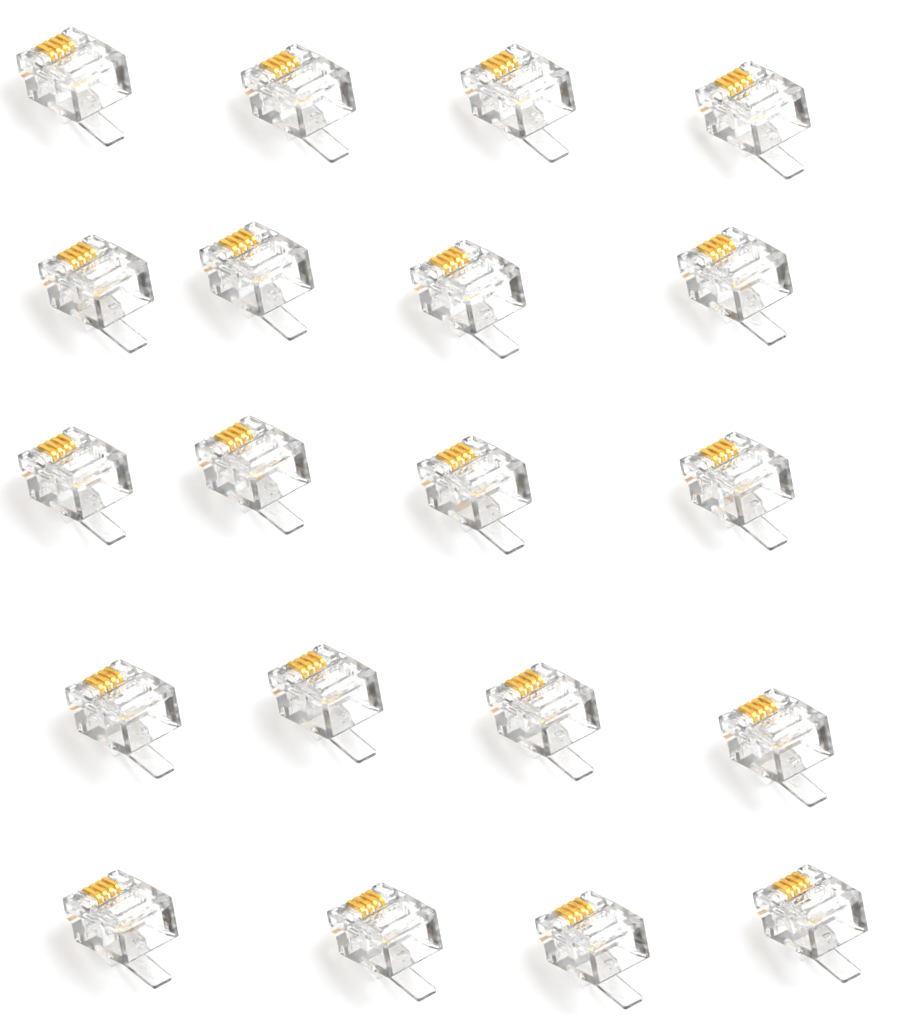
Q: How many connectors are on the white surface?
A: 20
